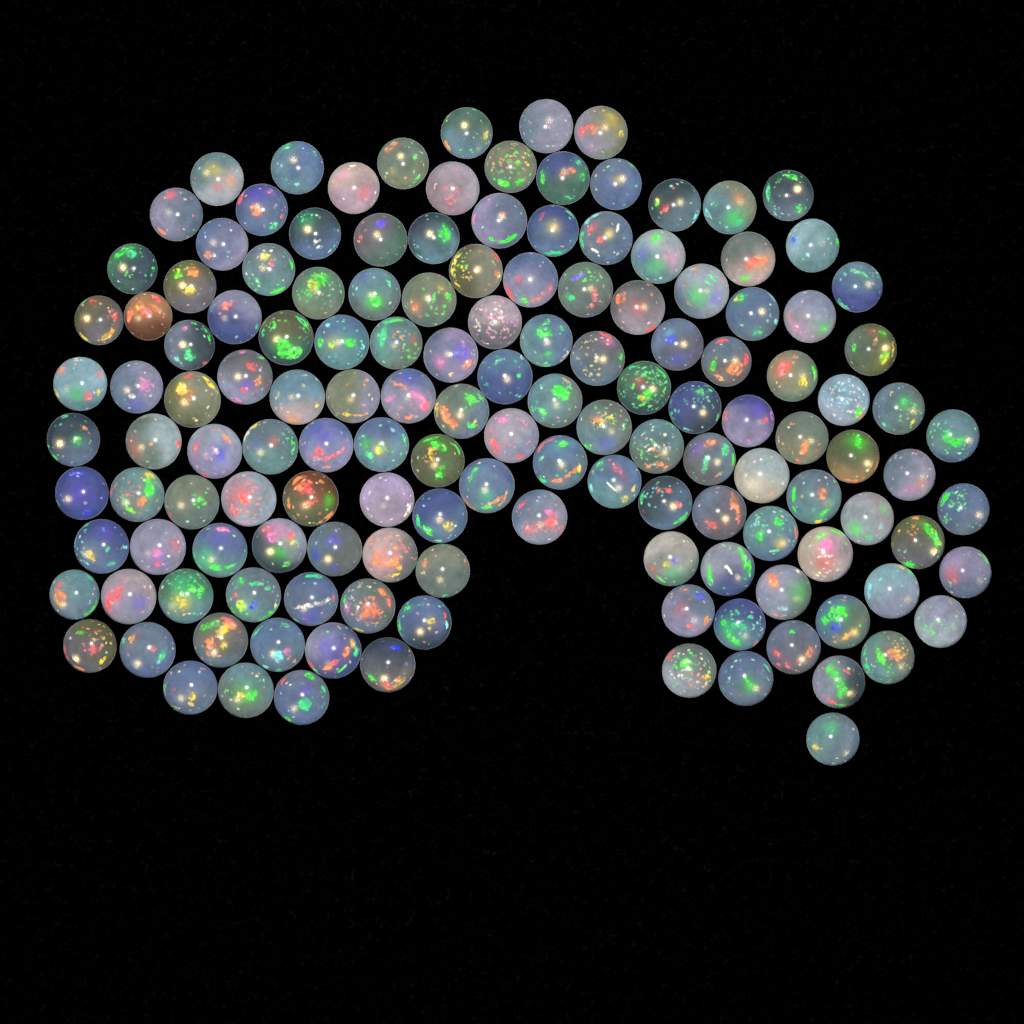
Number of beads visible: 143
